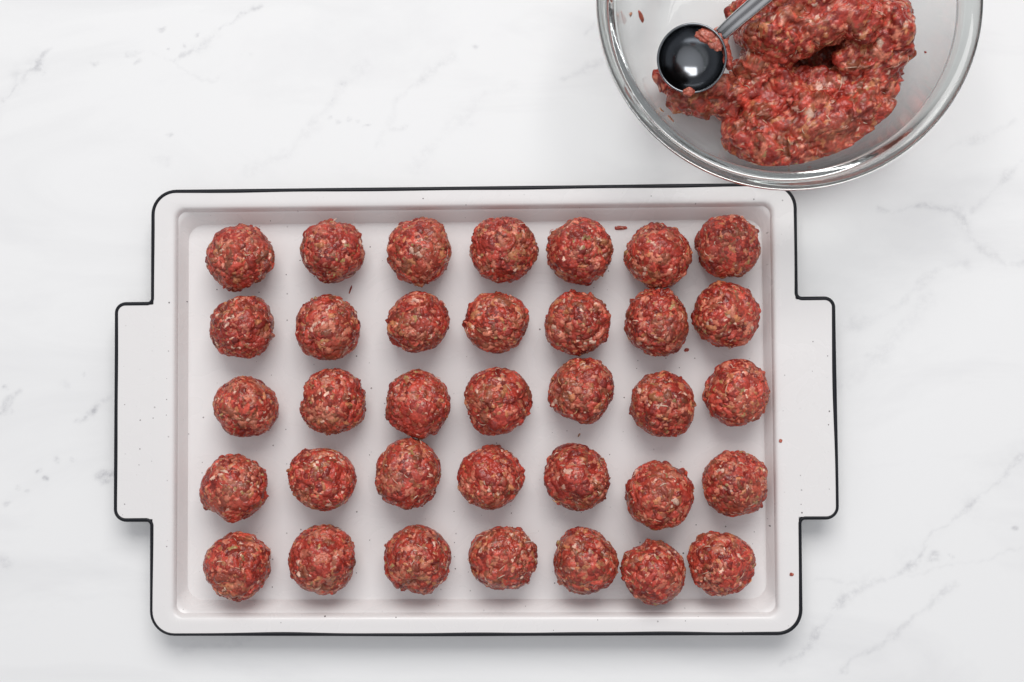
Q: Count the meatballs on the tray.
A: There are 35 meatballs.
